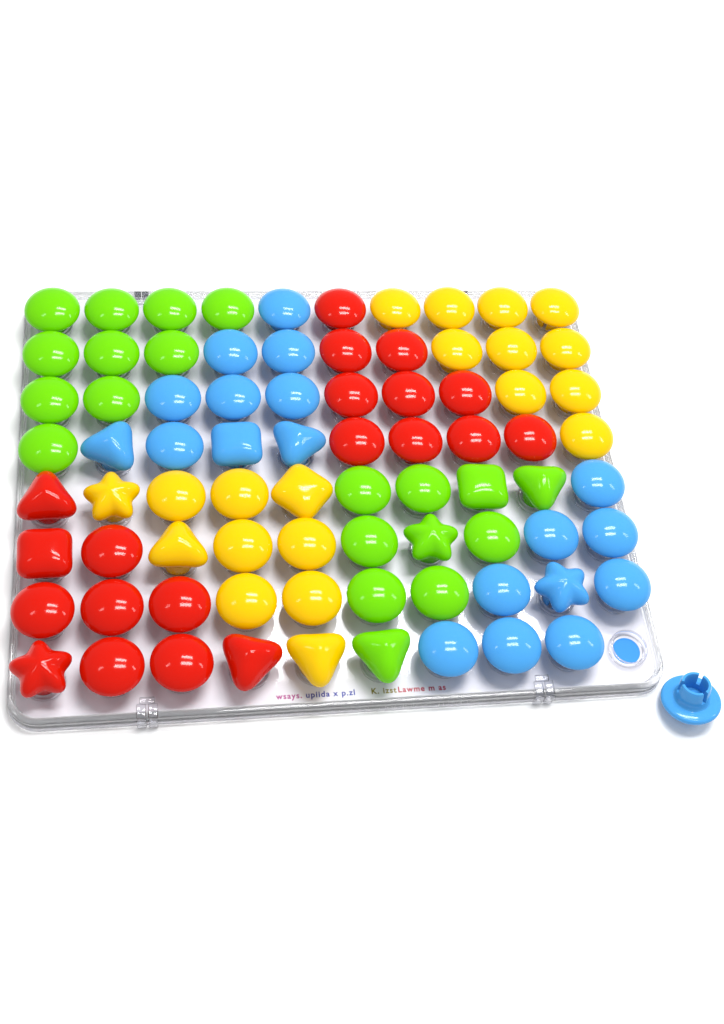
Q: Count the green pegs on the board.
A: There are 20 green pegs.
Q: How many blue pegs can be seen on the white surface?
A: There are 20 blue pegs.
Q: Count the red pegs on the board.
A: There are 20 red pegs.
